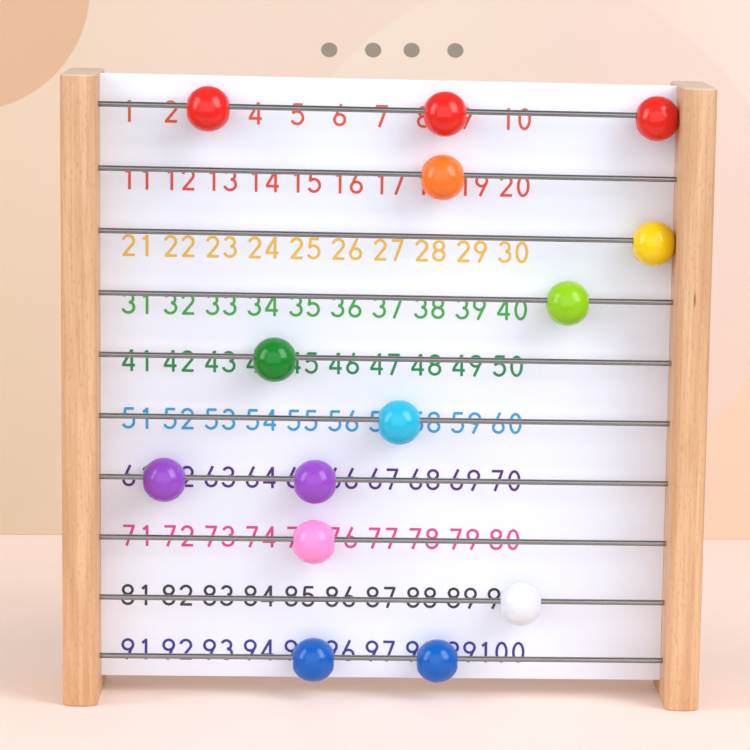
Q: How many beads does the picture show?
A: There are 14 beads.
